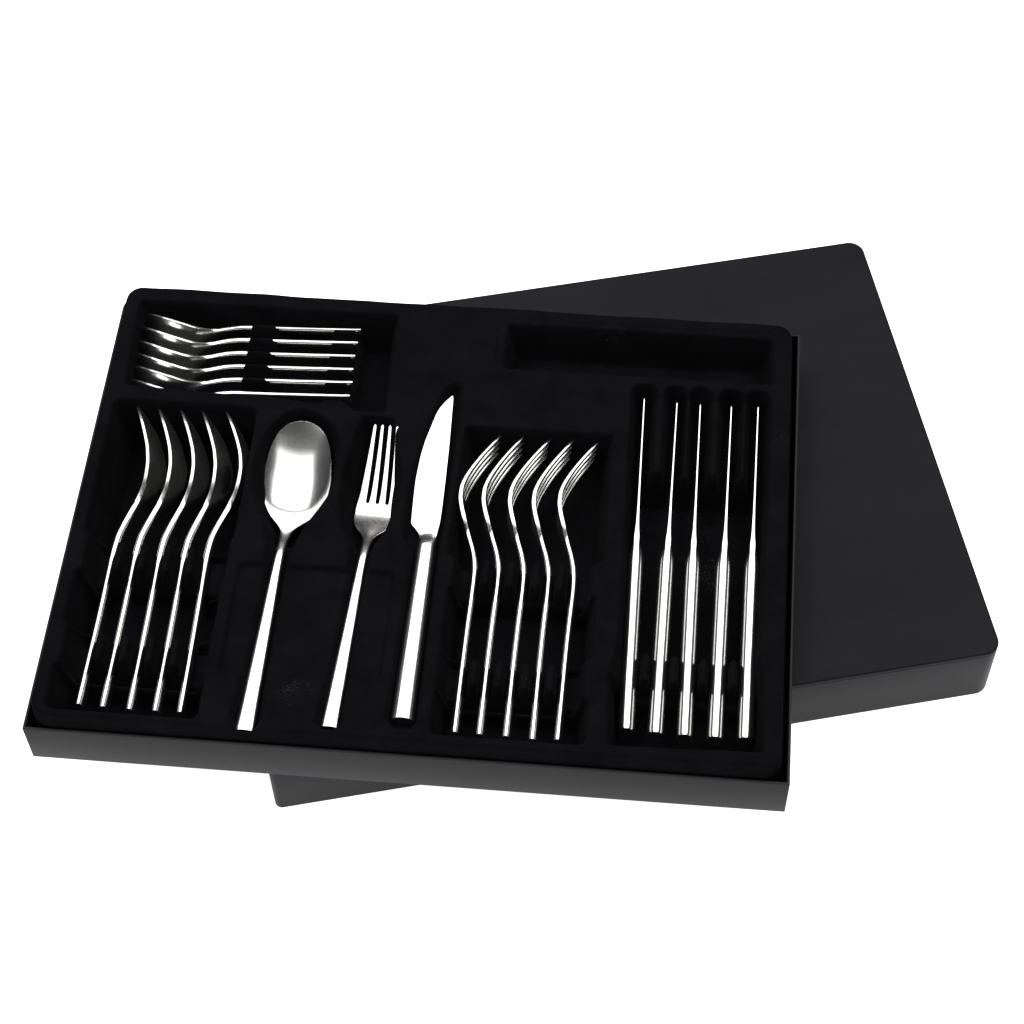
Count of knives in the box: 6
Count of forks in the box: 6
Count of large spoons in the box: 6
